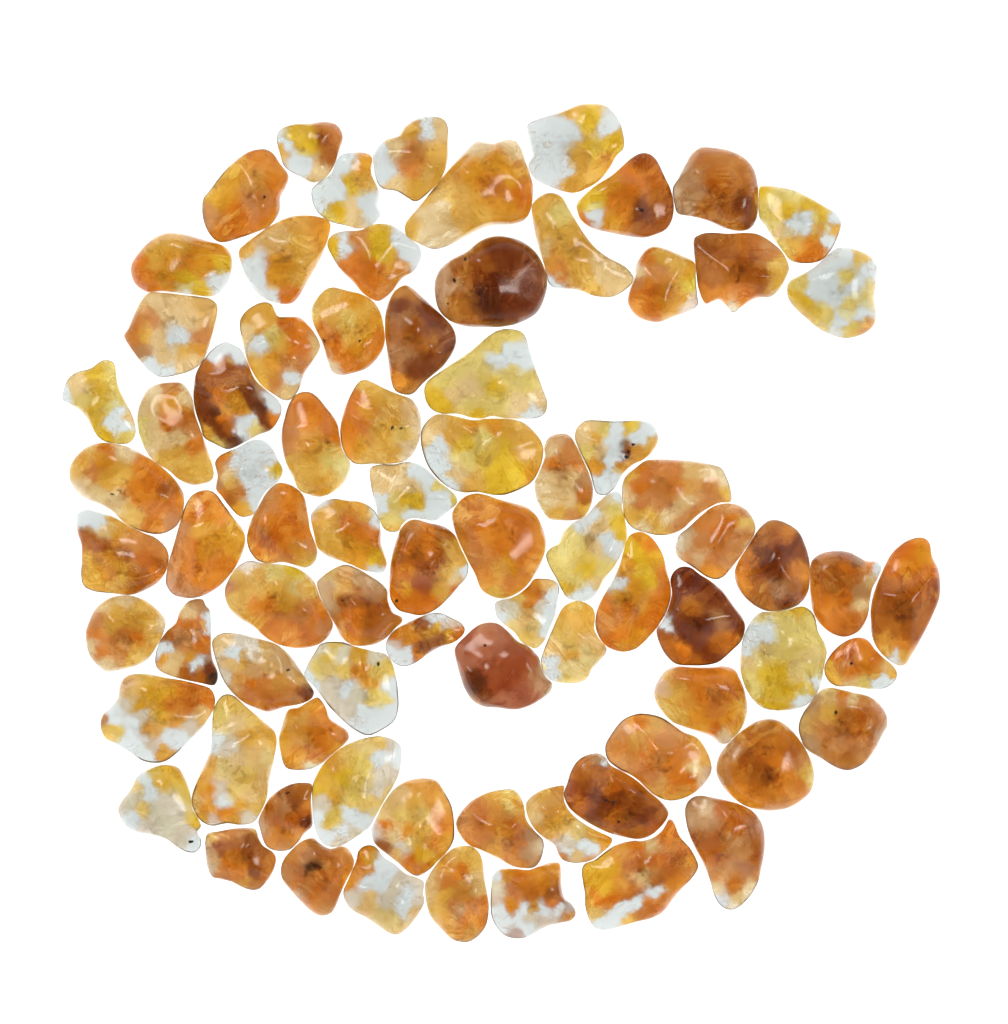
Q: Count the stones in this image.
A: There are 80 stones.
